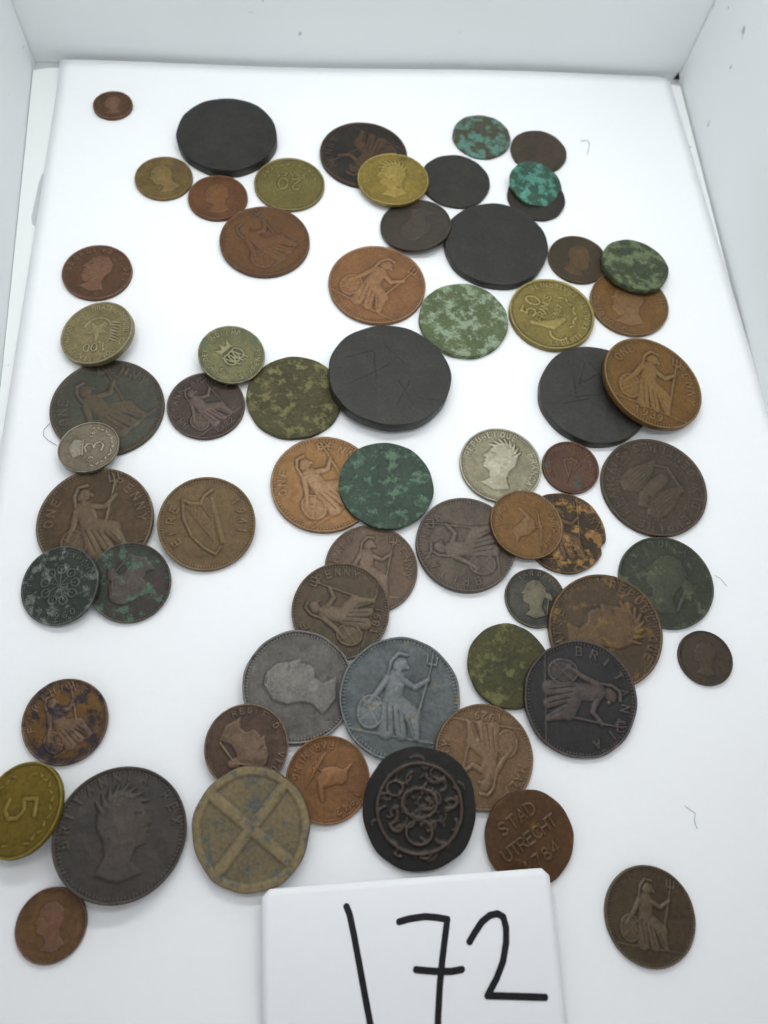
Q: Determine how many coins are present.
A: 64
